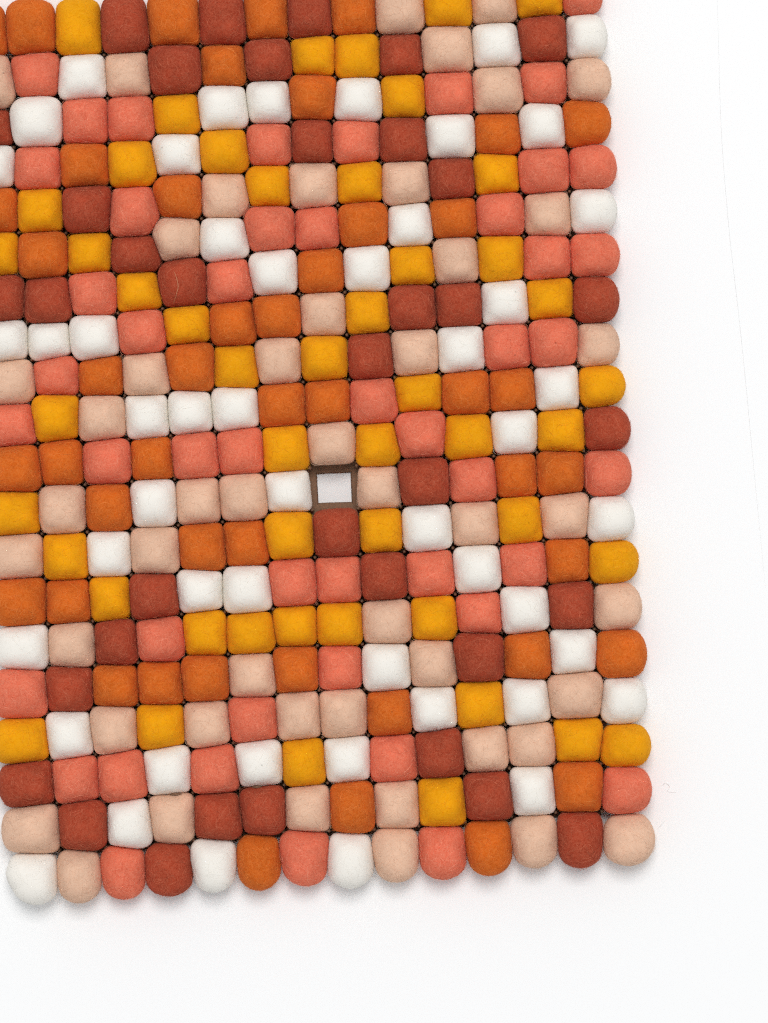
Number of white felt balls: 50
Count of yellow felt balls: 49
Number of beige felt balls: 49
